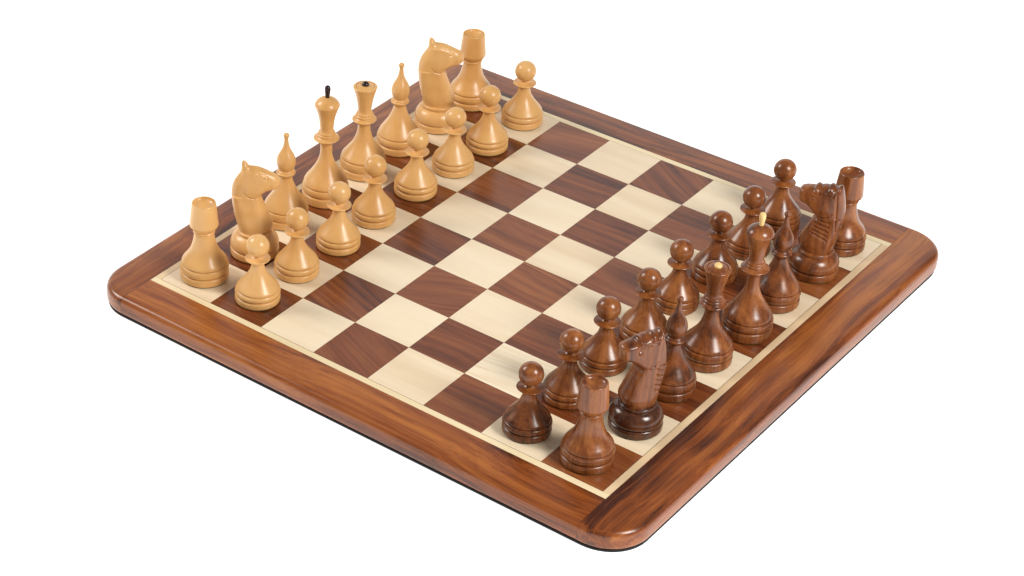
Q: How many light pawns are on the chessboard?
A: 8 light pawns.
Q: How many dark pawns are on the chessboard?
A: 8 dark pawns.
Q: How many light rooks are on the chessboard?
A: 2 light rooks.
